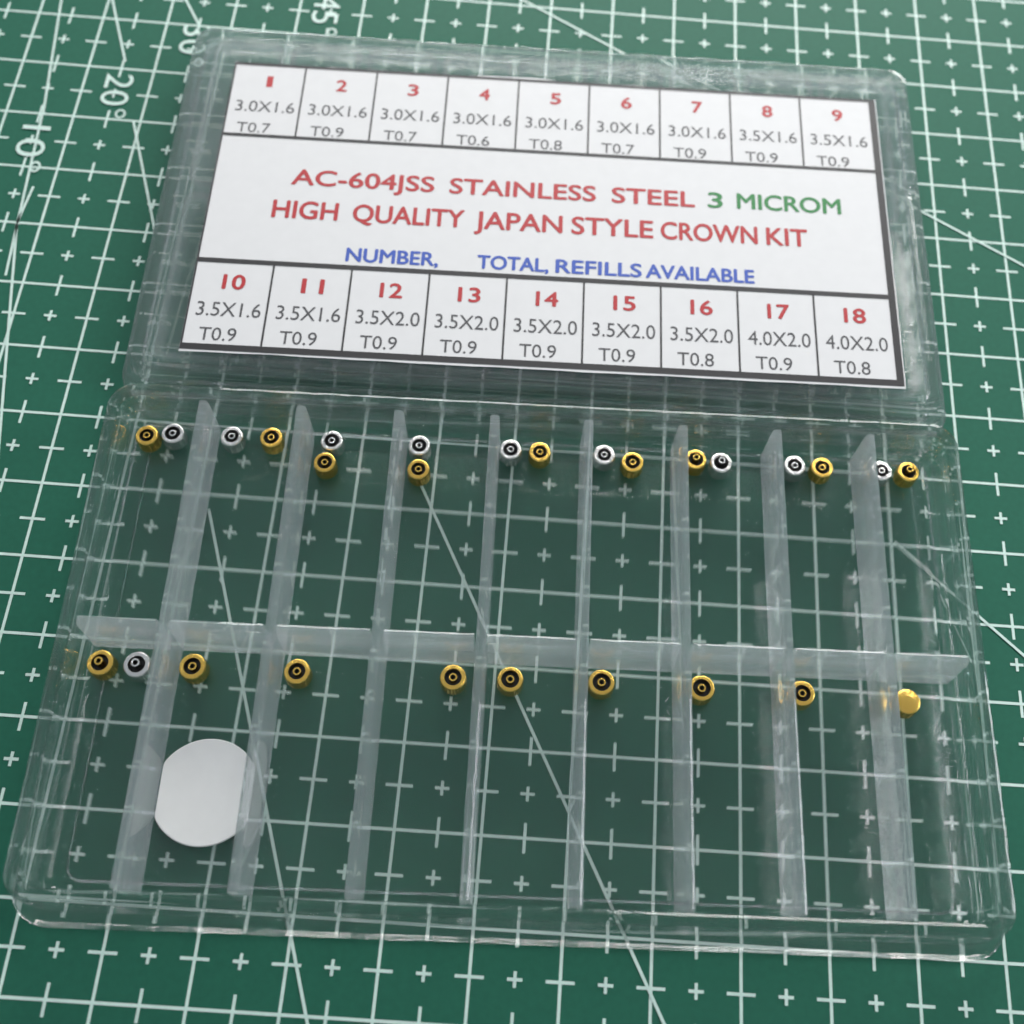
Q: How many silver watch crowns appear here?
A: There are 10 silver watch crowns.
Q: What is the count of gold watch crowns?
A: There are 18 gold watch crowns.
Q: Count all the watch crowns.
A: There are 28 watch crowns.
